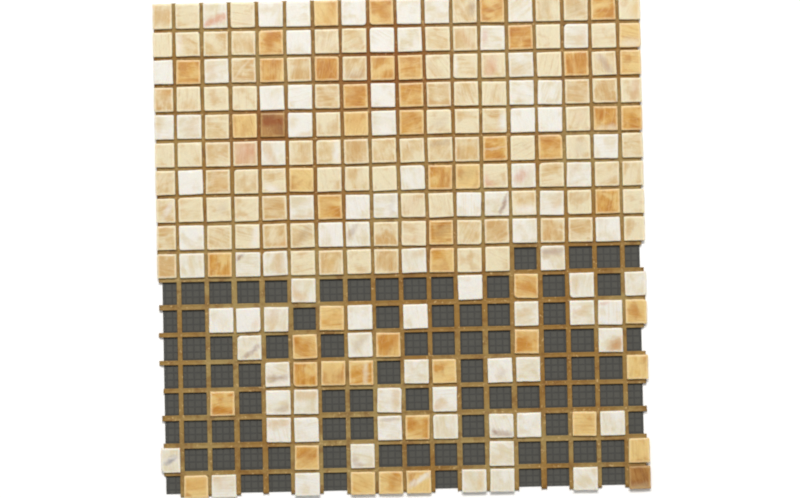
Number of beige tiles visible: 96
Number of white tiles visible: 86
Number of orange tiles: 51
